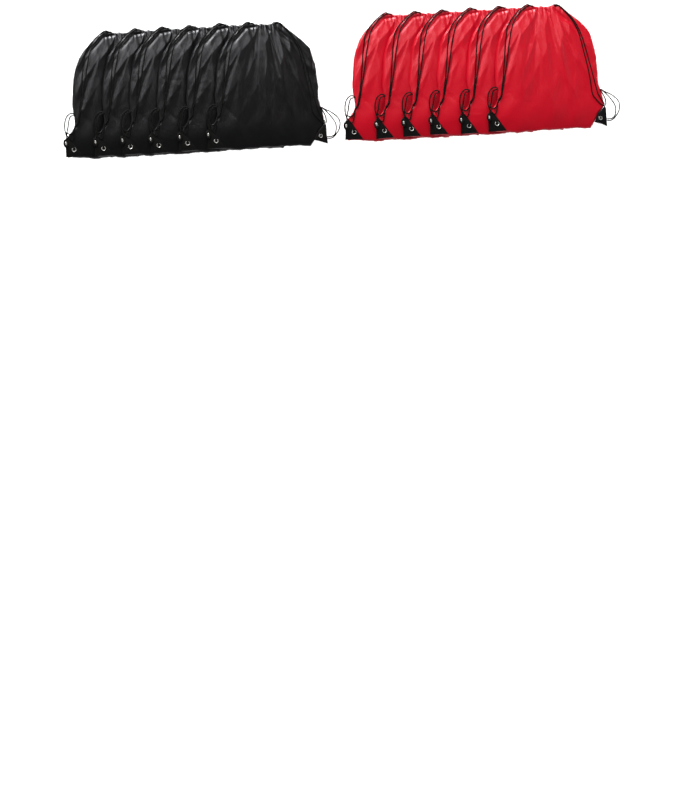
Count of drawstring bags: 12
